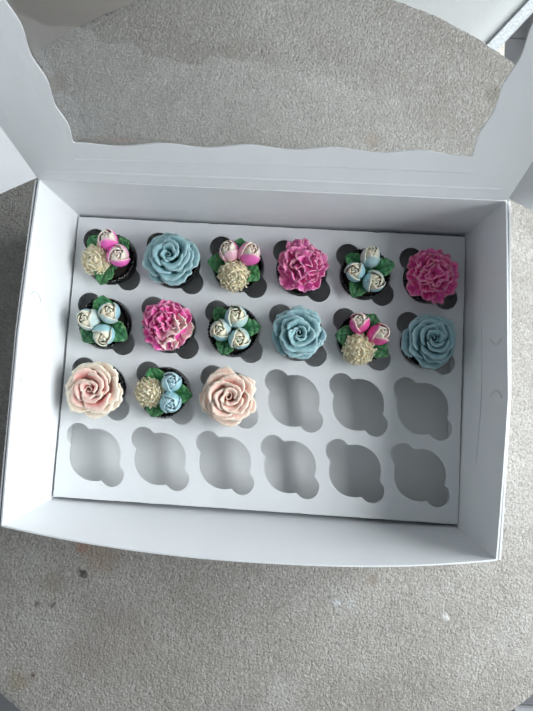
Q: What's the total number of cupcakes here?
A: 15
